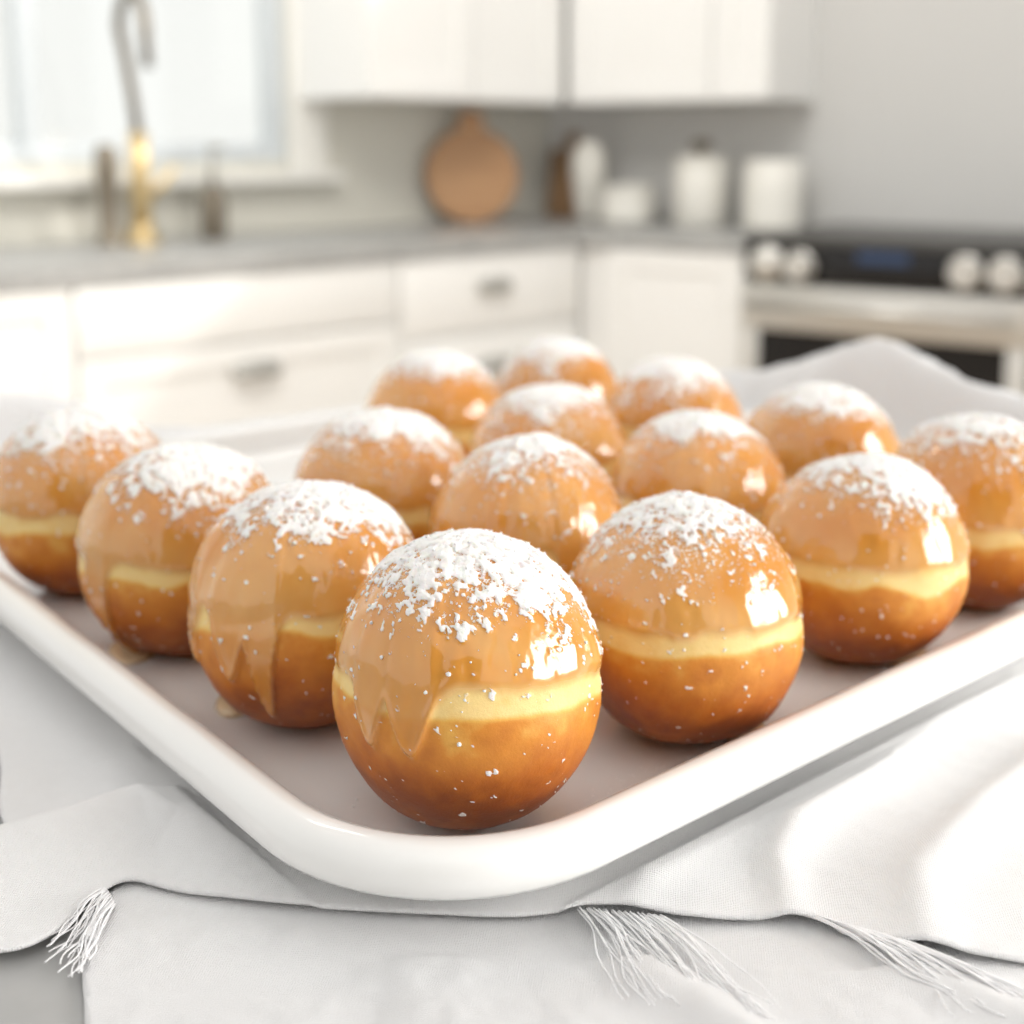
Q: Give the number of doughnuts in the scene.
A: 15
